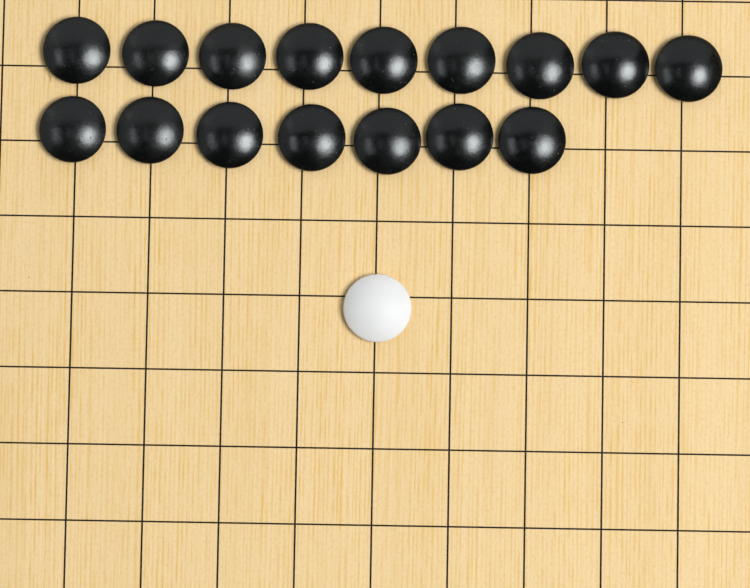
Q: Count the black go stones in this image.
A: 16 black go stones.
